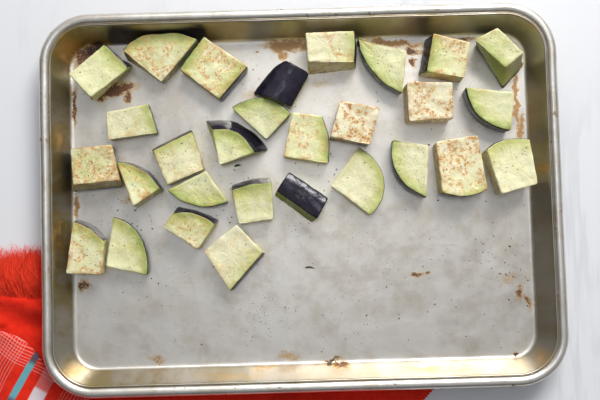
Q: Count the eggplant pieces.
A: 29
